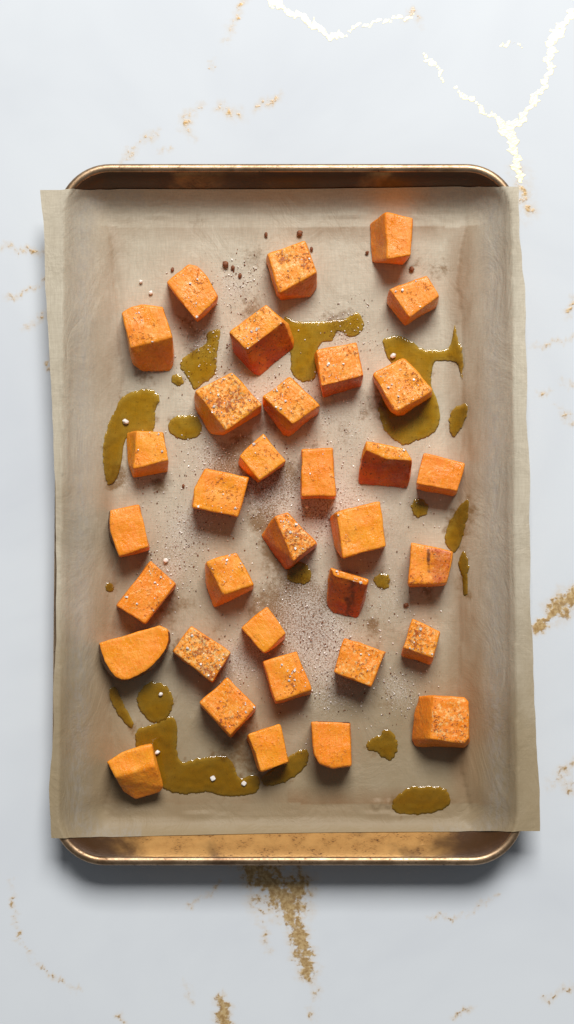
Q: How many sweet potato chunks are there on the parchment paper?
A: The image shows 34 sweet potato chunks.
